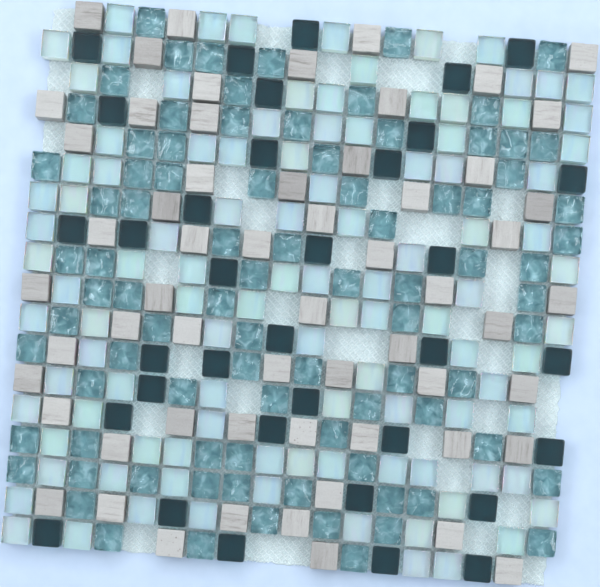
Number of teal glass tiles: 87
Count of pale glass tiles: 105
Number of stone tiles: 59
